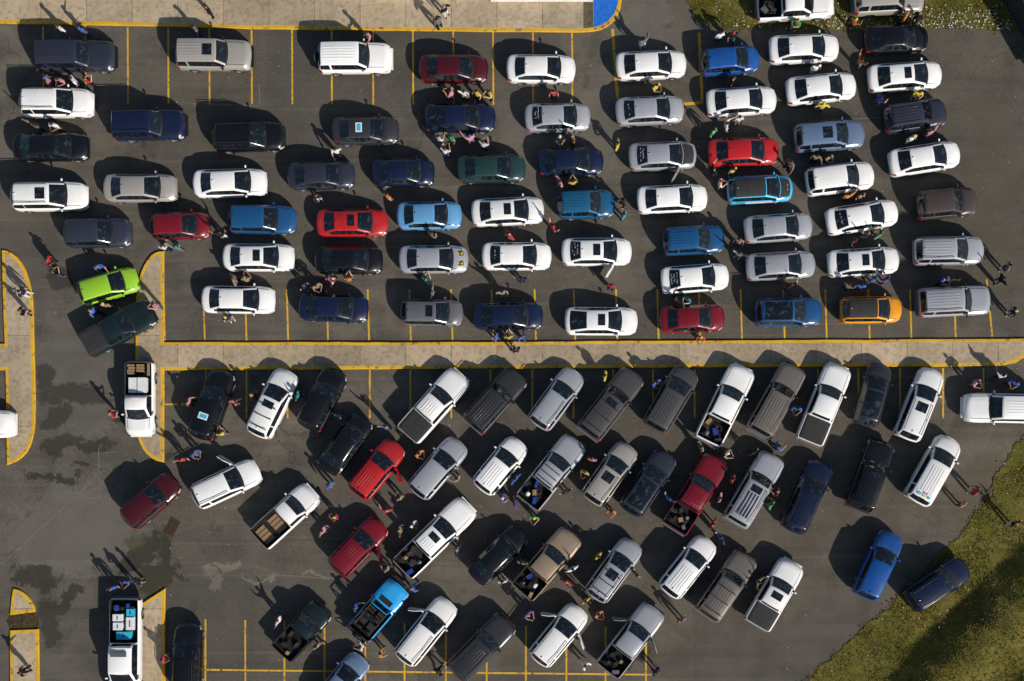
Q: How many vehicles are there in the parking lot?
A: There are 118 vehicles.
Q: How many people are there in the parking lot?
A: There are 182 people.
